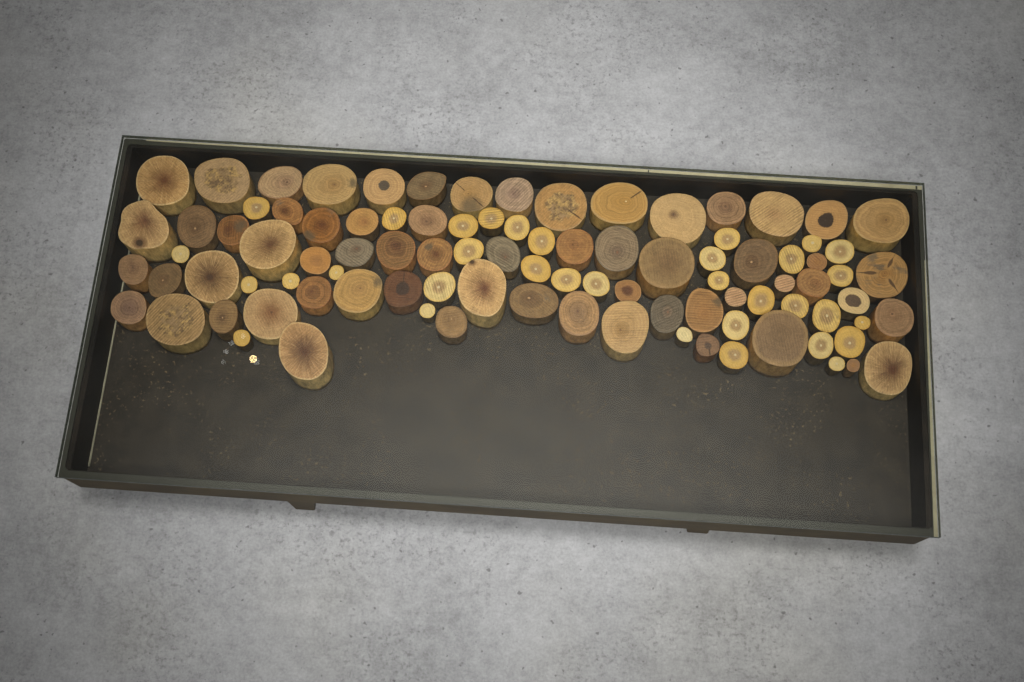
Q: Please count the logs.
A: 96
